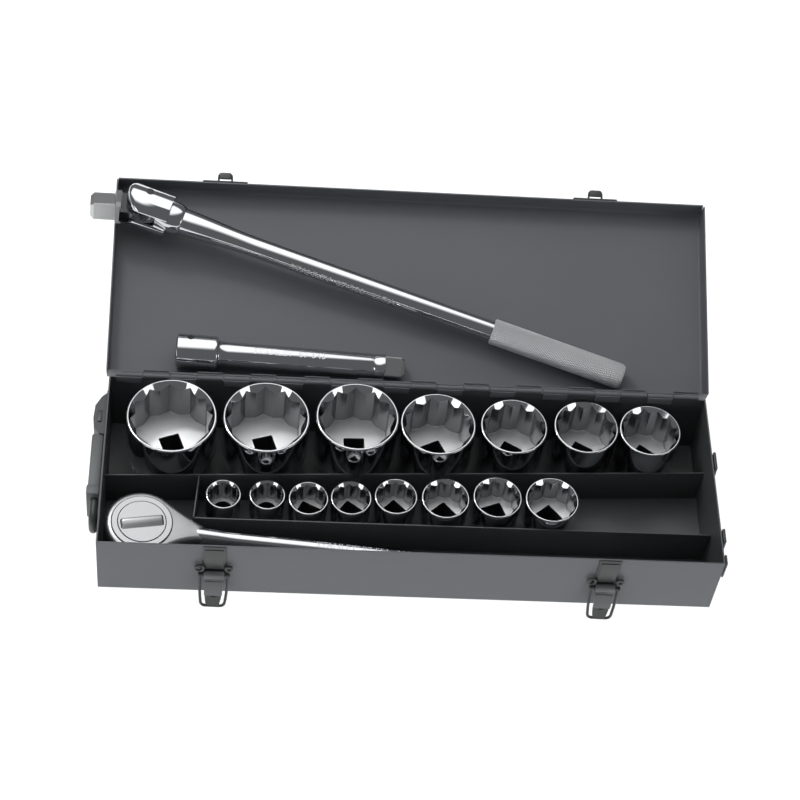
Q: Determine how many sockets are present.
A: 15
